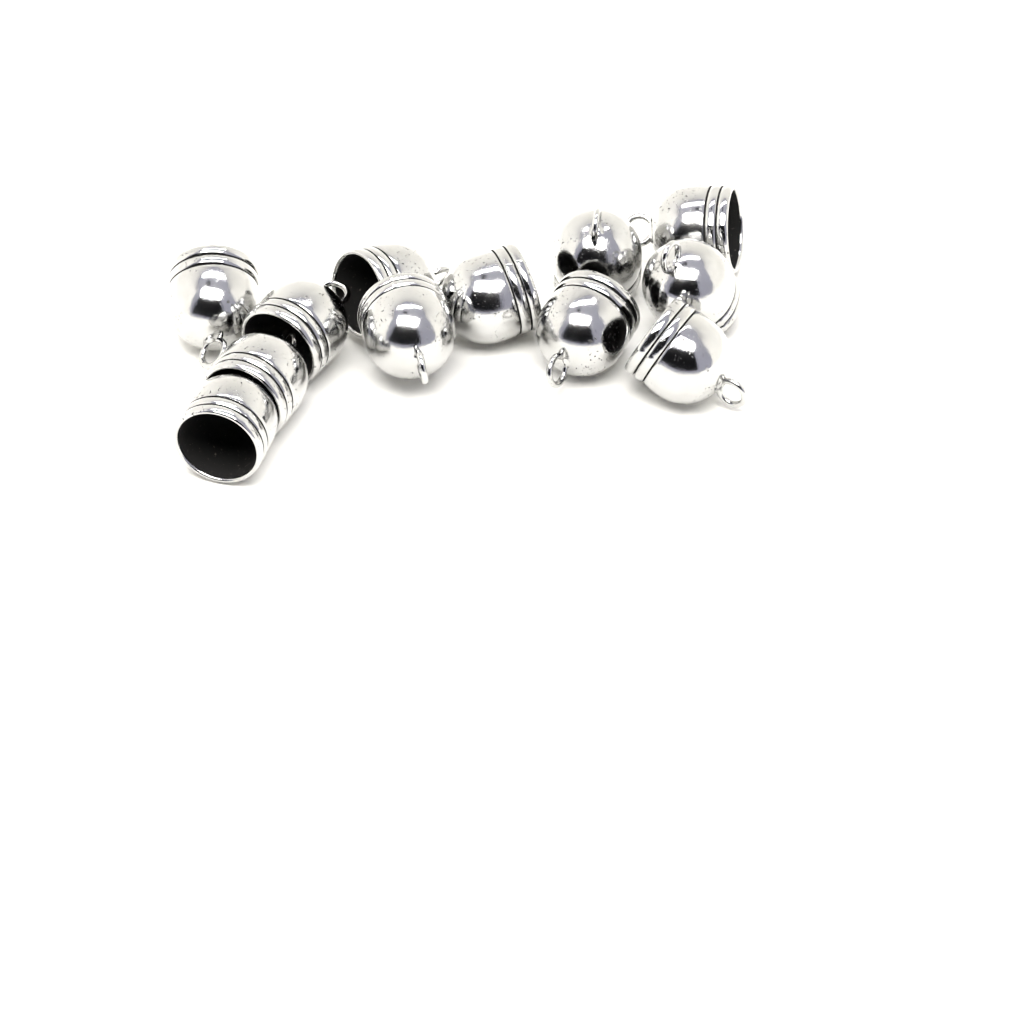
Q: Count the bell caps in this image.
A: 12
